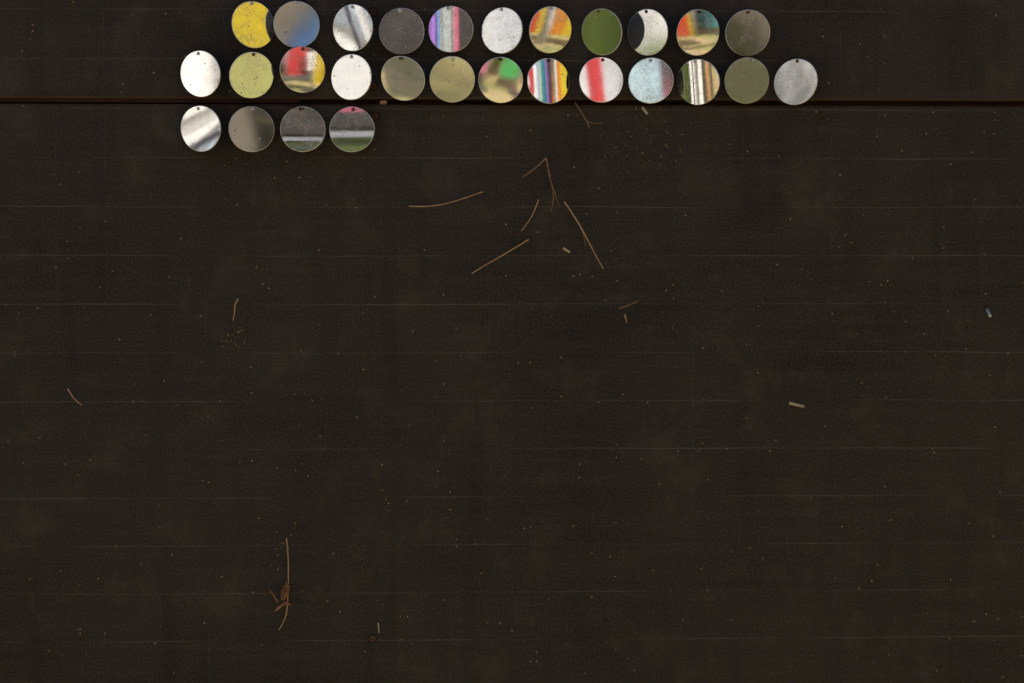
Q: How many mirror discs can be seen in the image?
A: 28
